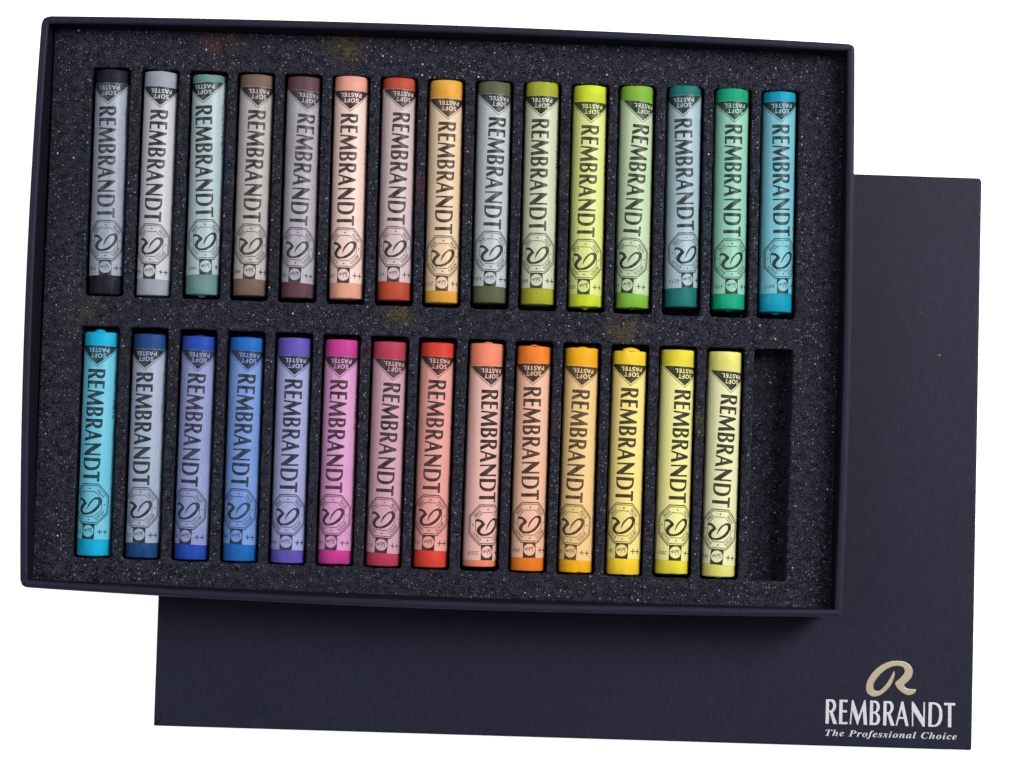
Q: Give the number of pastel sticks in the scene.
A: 29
